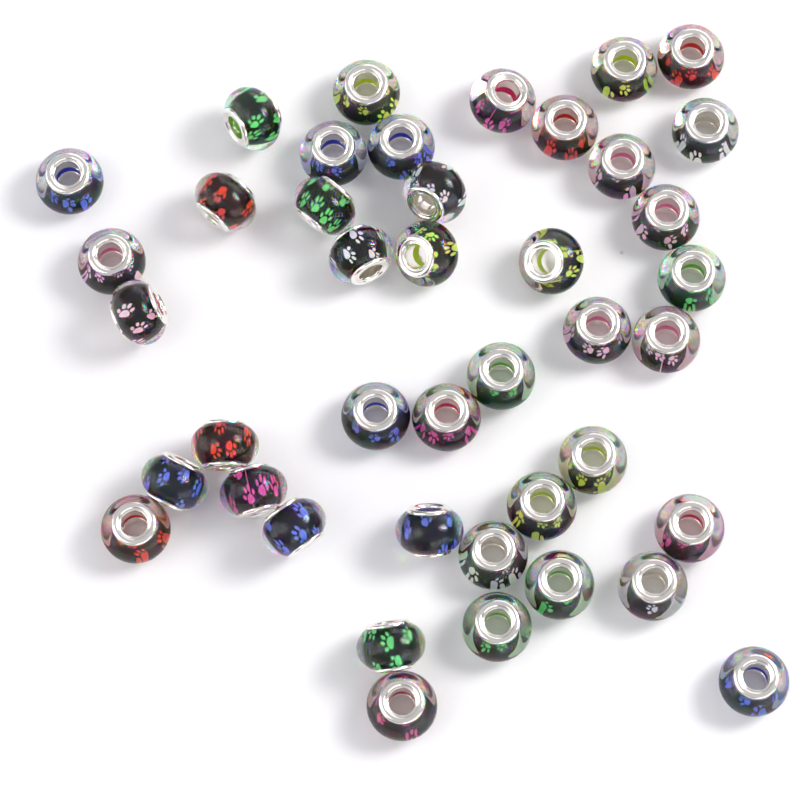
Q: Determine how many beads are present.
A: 42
